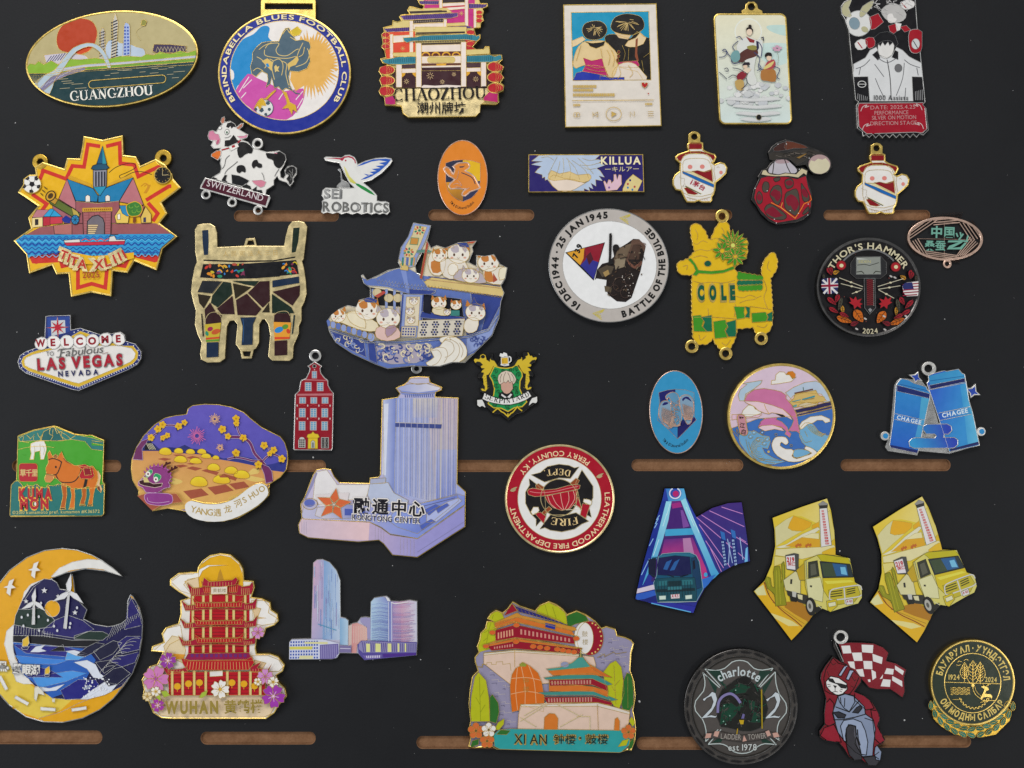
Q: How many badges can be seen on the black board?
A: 40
